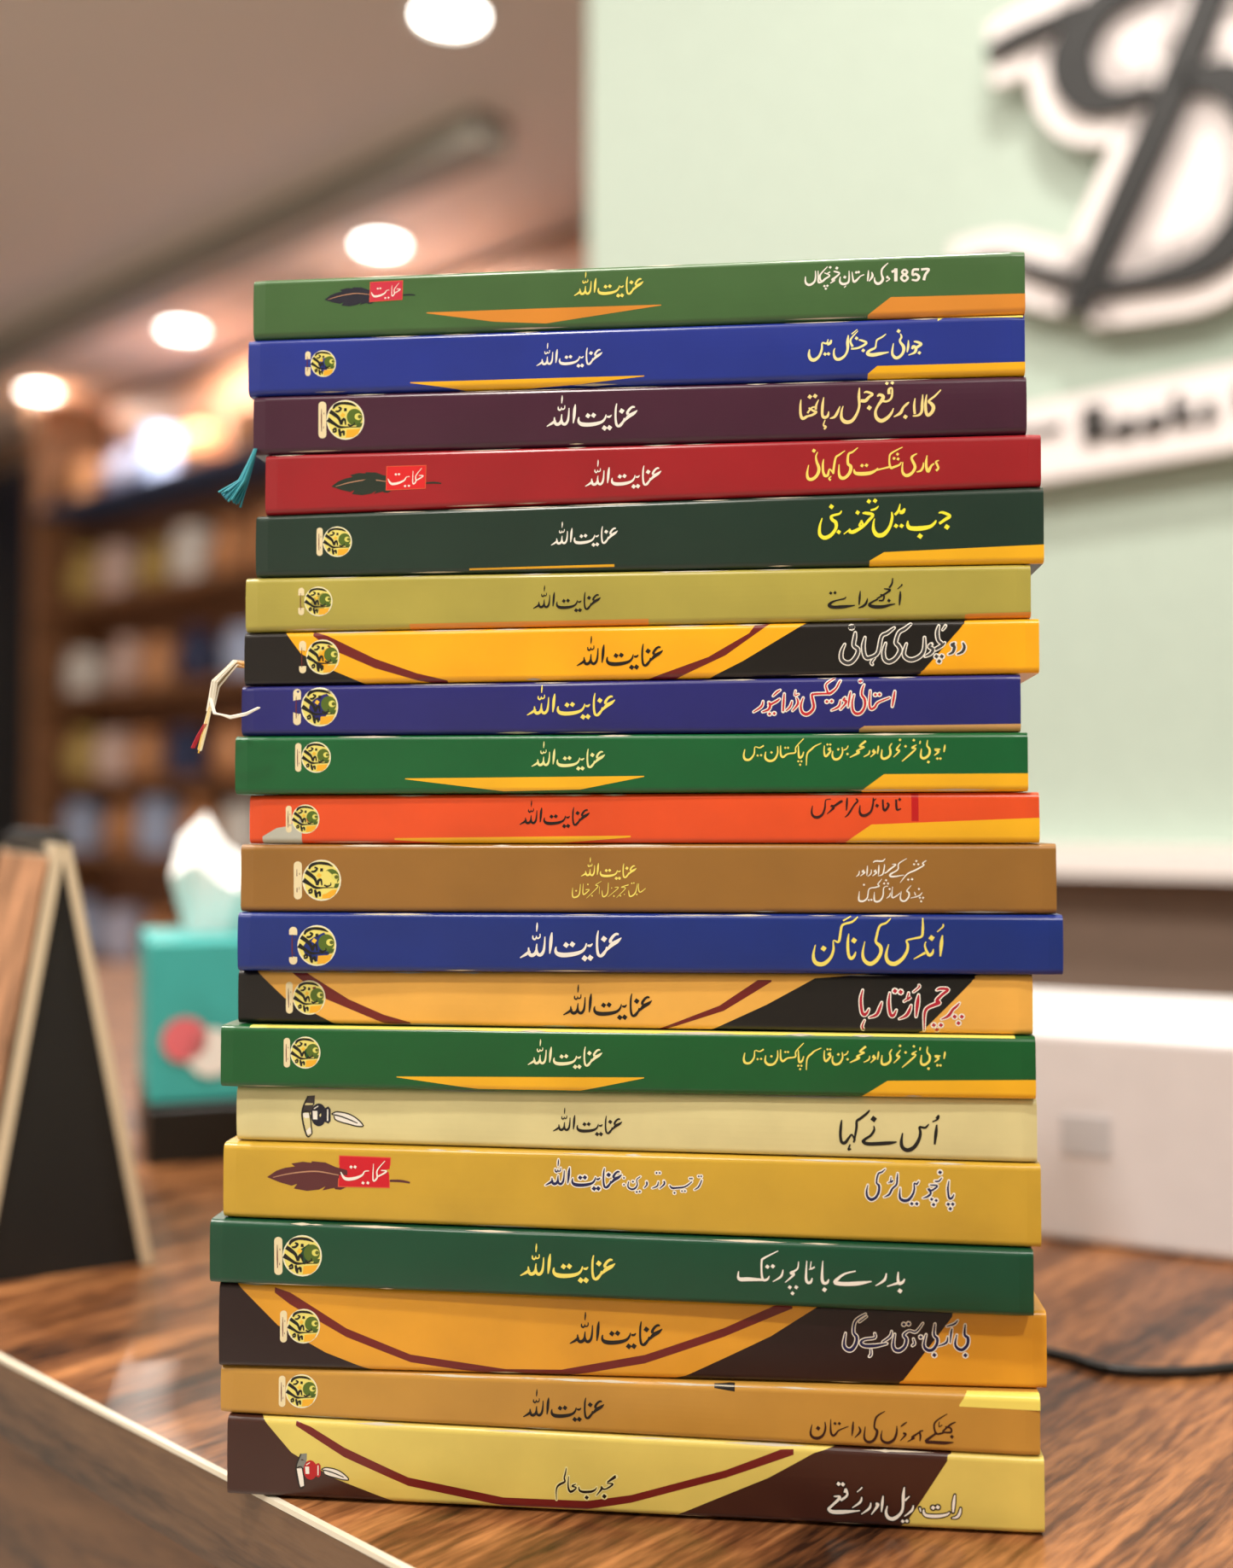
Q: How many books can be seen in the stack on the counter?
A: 20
